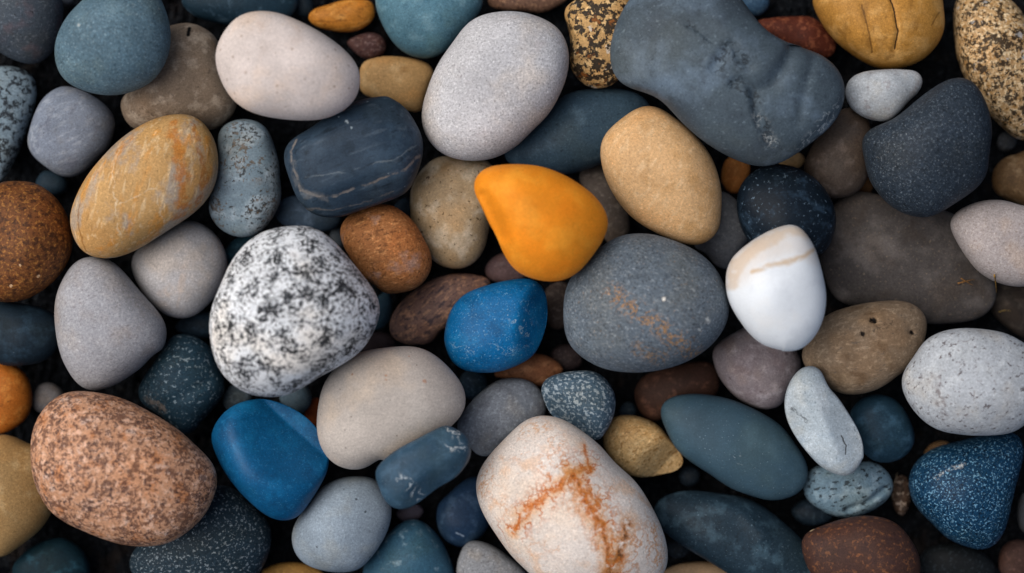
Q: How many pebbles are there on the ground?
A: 109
